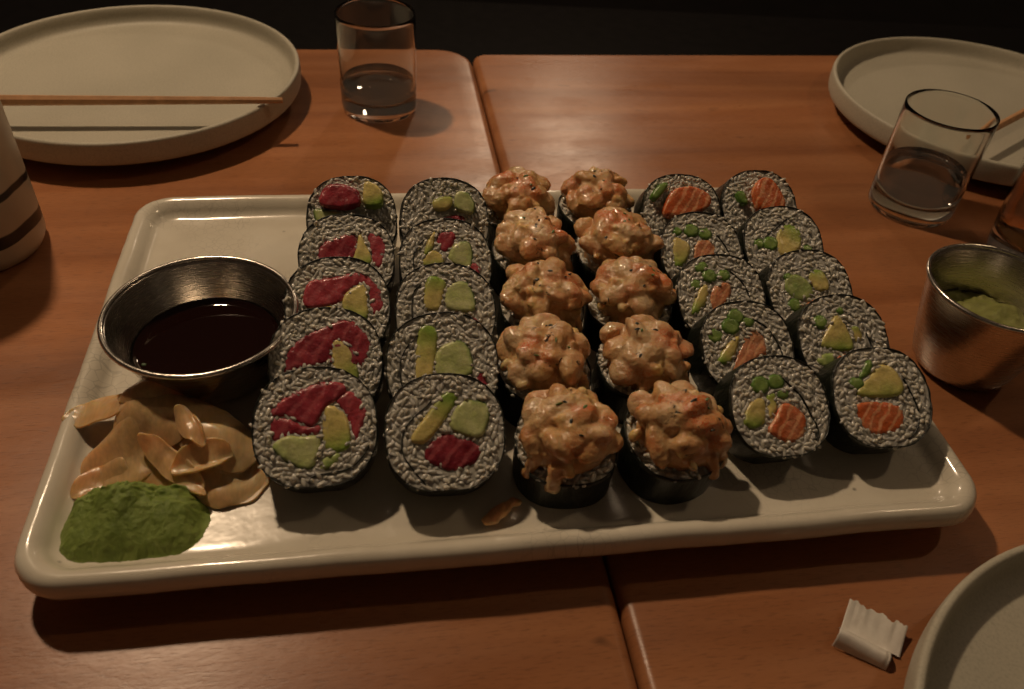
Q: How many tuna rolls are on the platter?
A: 10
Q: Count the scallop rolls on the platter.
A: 10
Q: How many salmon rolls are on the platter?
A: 10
